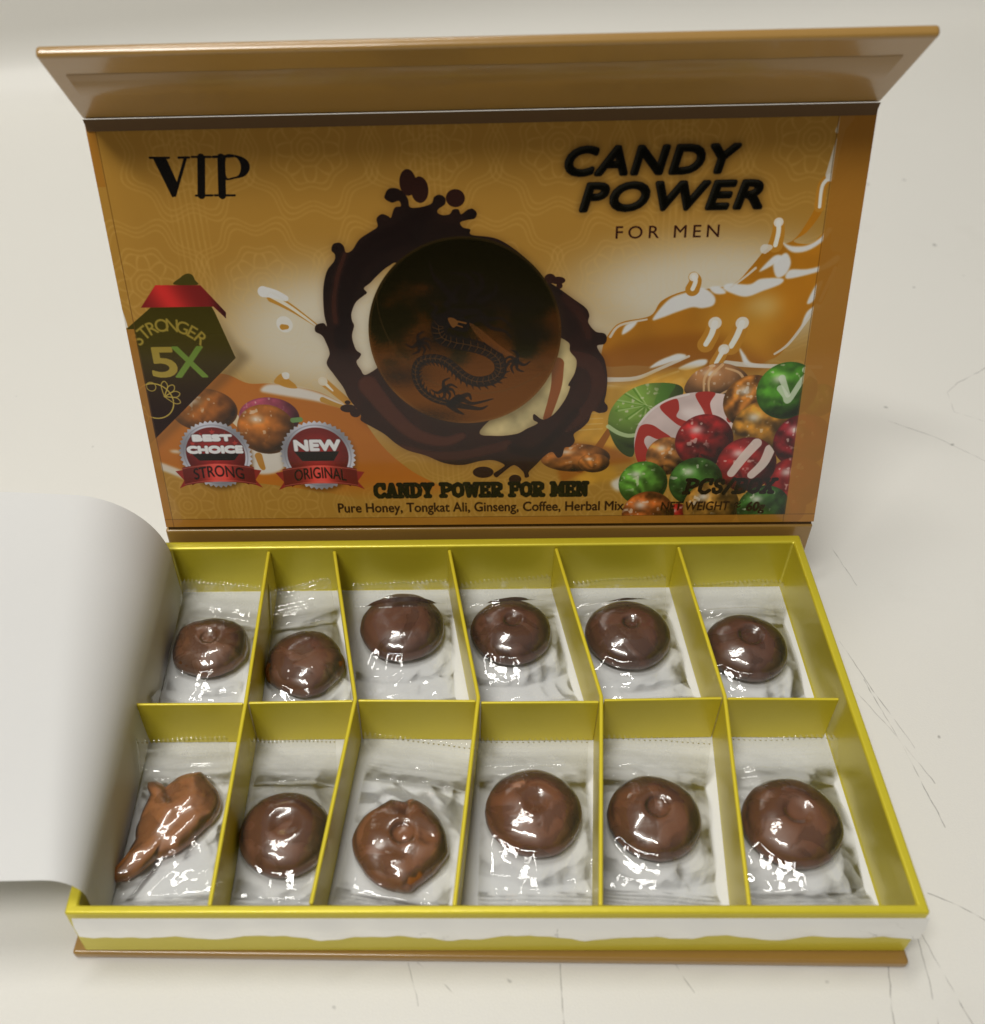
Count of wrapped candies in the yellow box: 12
